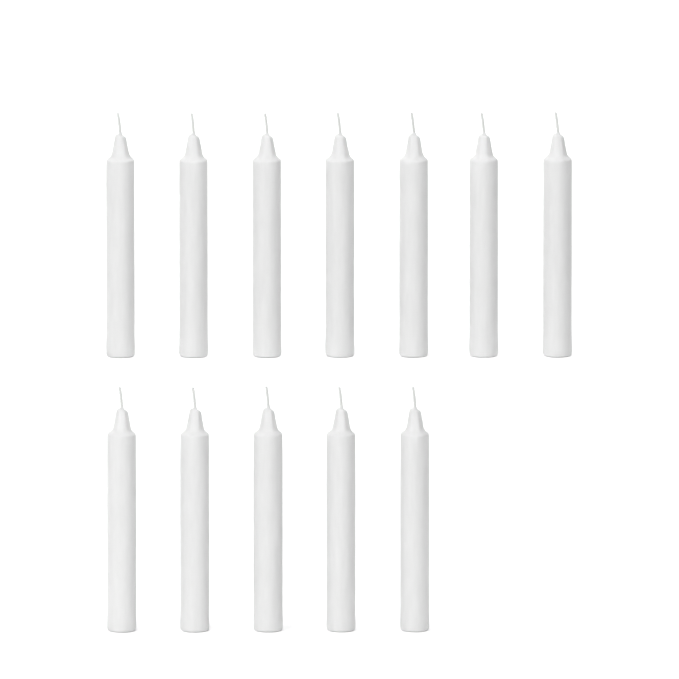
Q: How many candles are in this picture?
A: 12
